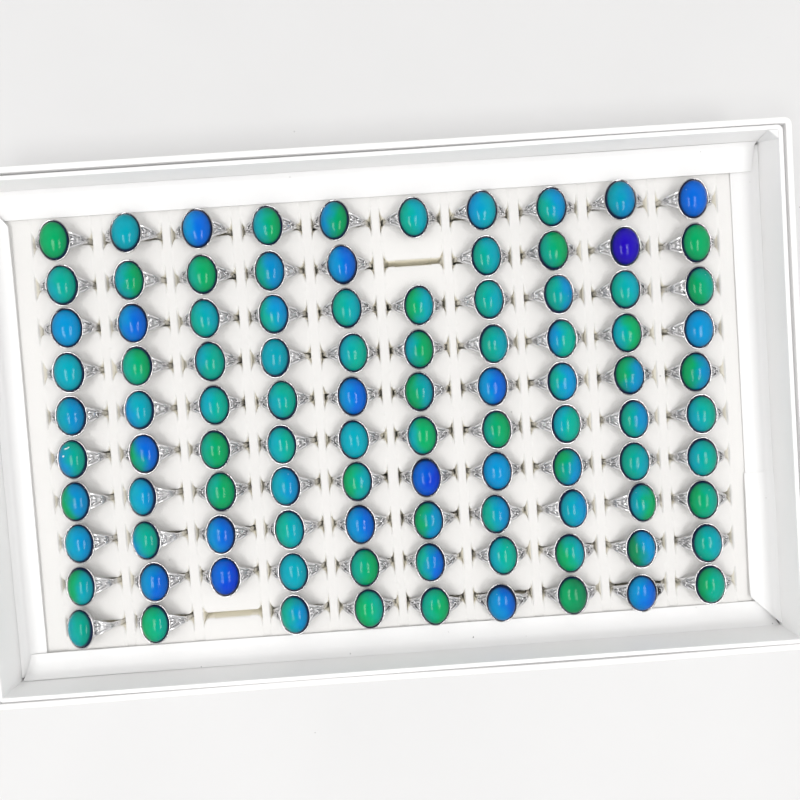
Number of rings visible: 98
